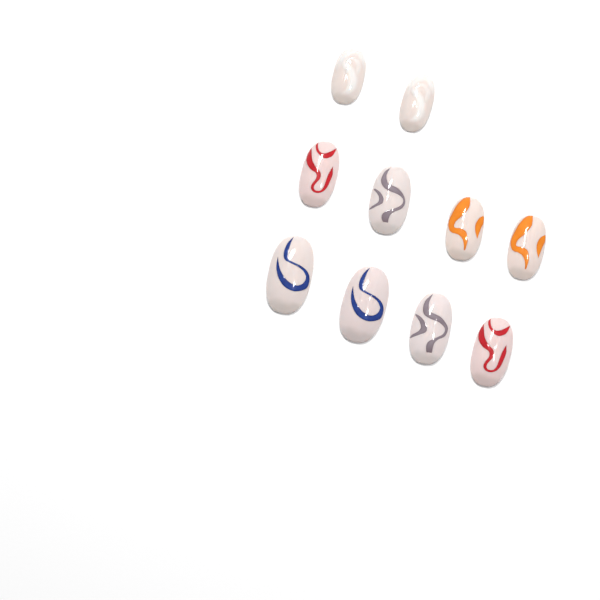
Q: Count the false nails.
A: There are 10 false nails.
